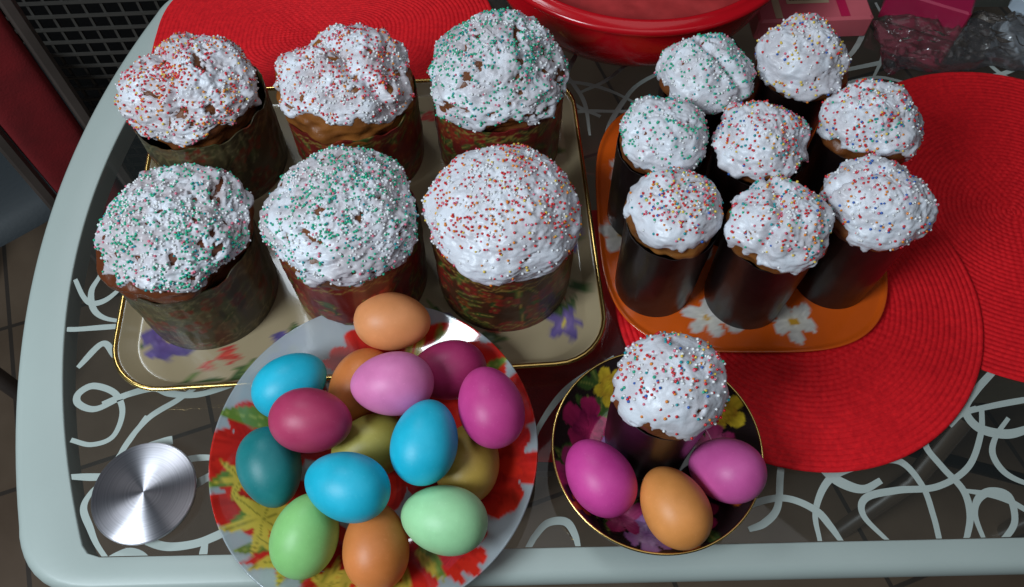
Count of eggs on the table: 18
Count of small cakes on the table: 9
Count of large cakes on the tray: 6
